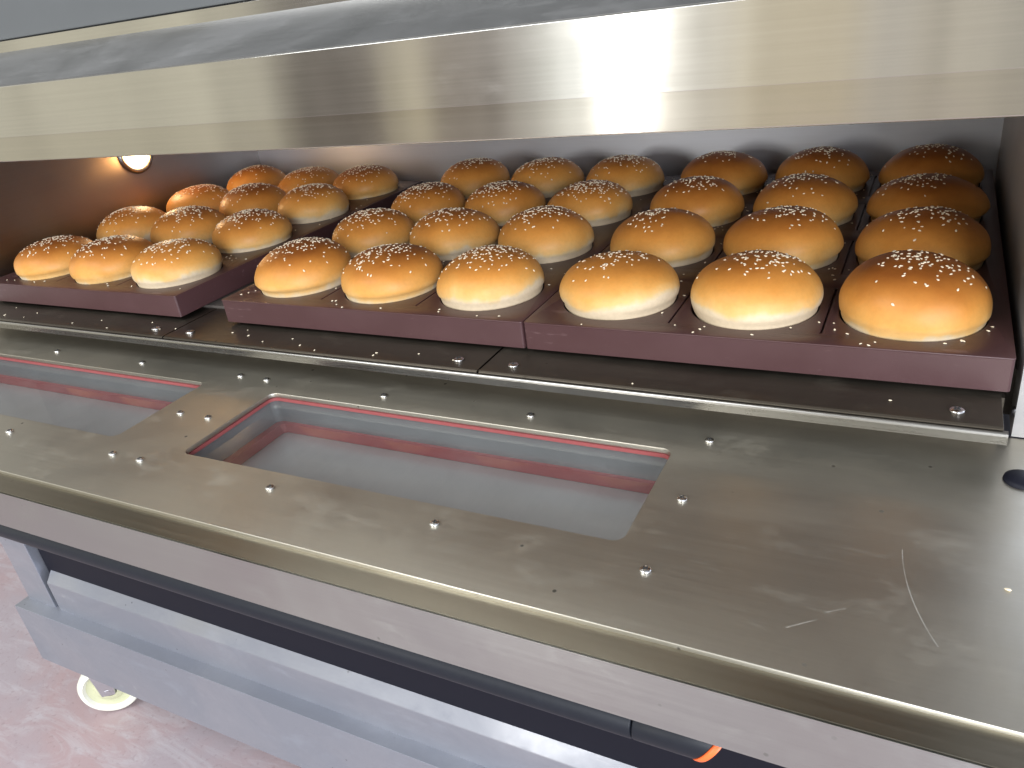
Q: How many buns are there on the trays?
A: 36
